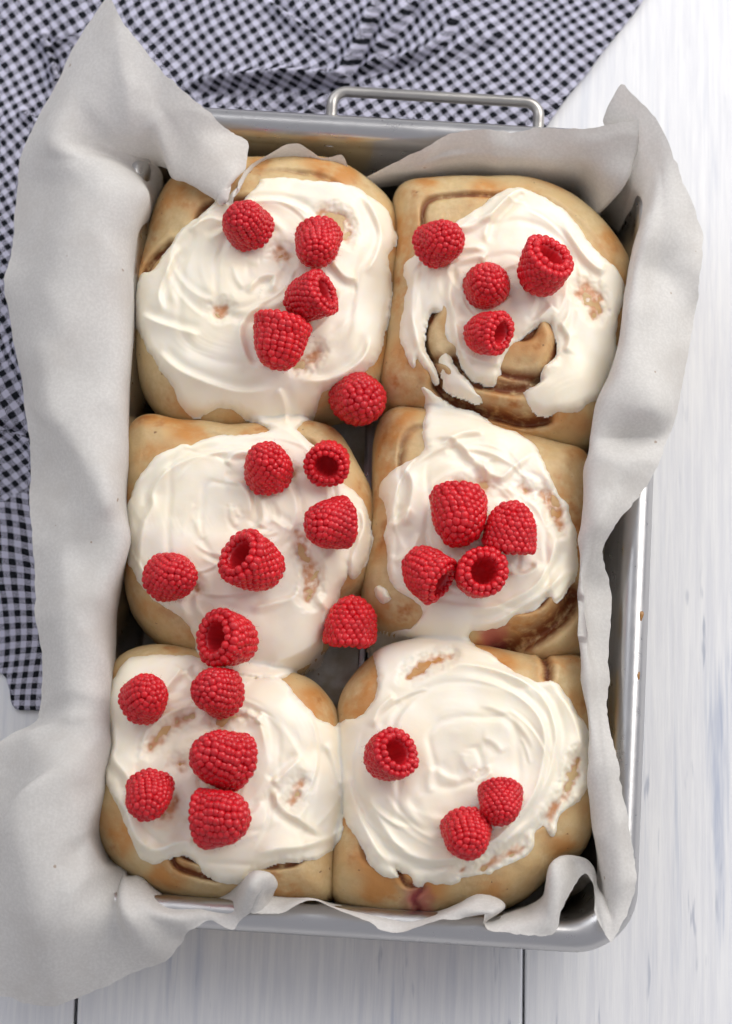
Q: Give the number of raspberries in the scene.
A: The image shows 28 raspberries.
